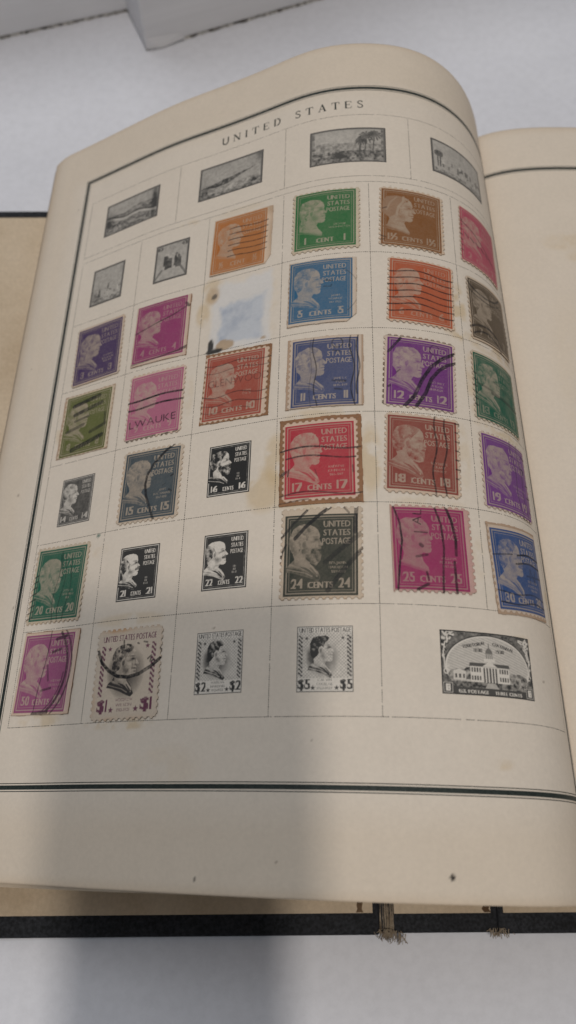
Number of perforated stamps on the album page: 25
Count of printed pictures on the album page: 13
